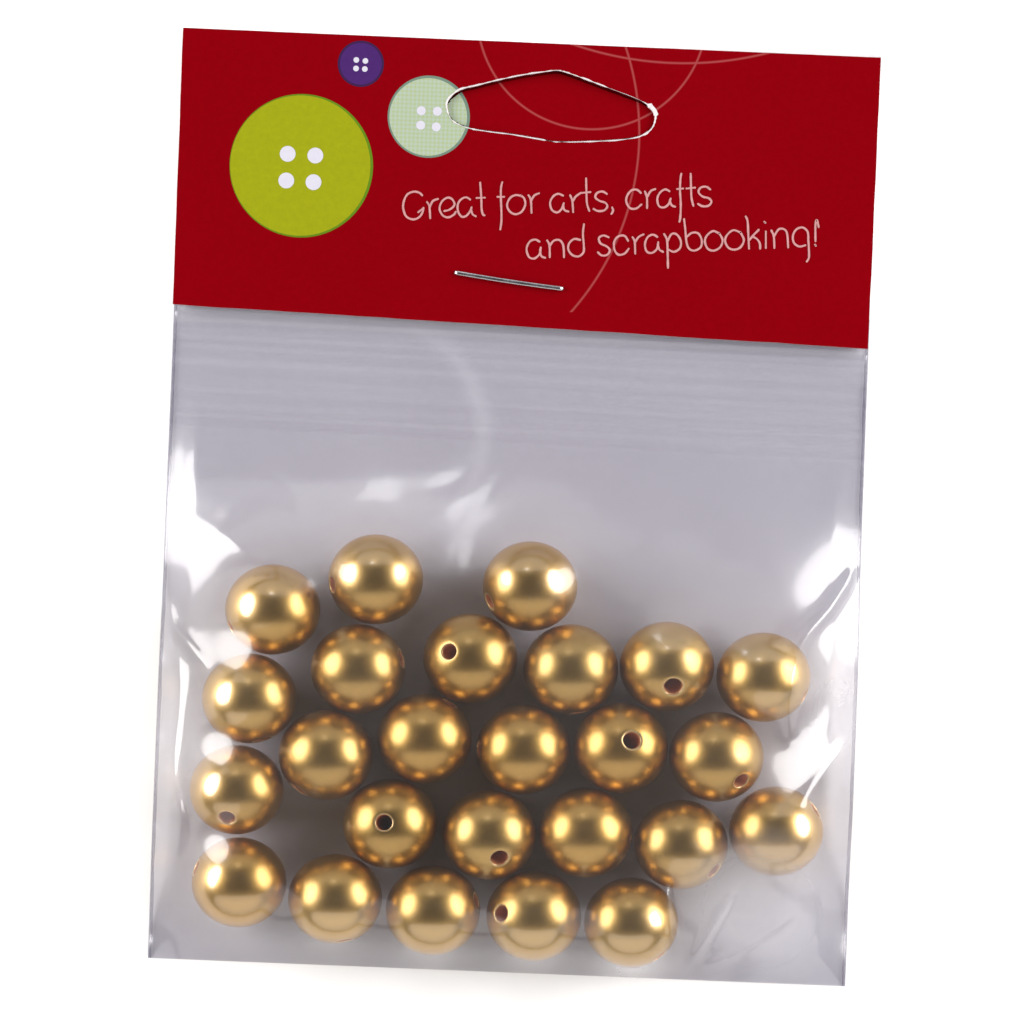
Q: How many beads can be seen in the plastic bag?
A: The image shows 25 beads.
